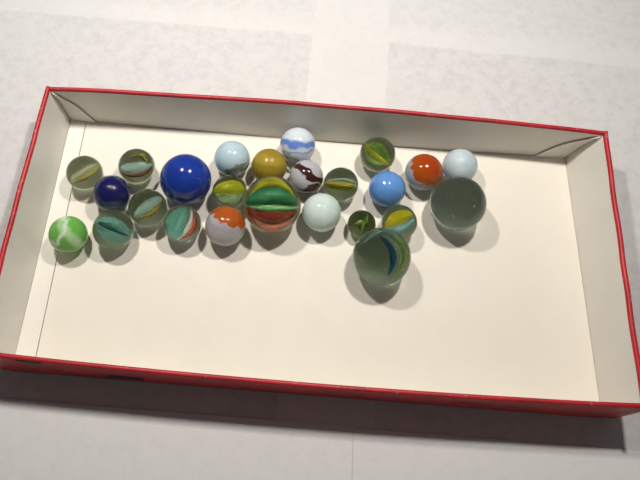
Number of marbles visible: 25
